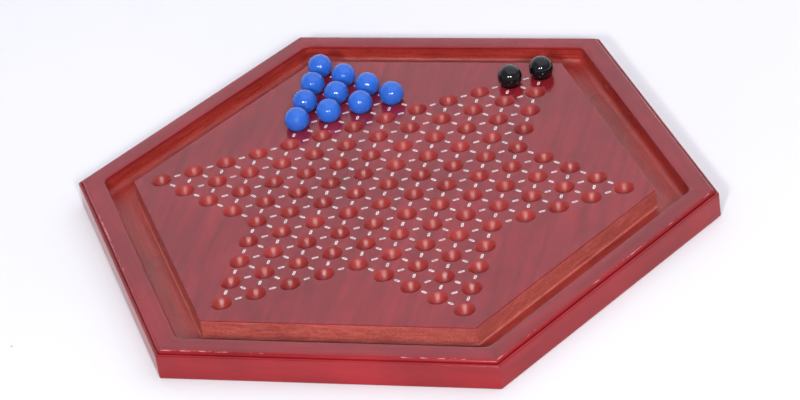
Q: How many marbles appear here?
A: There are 12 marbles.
